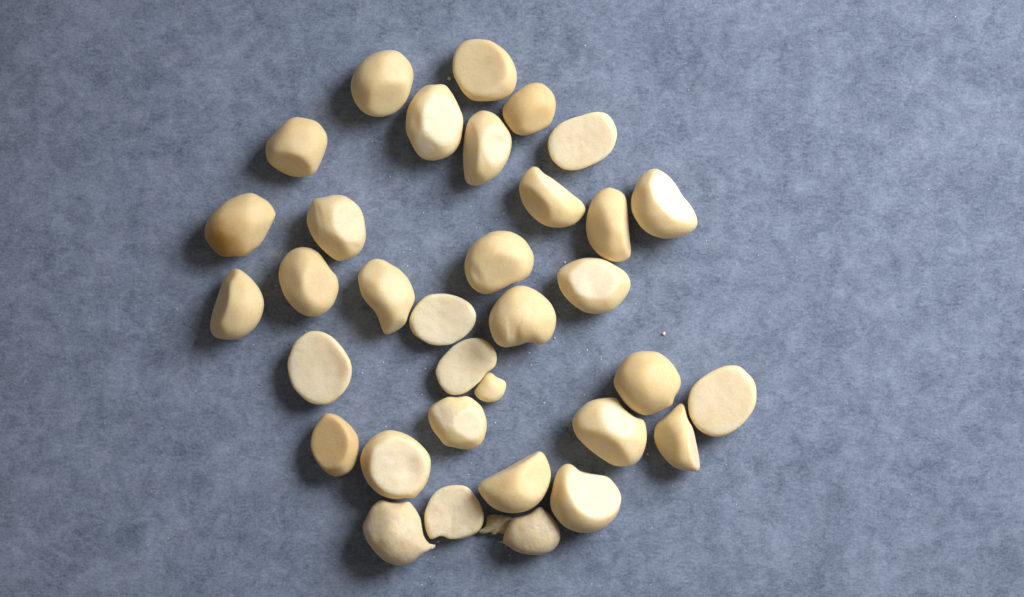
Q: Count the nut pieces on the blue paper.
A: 34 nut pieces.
